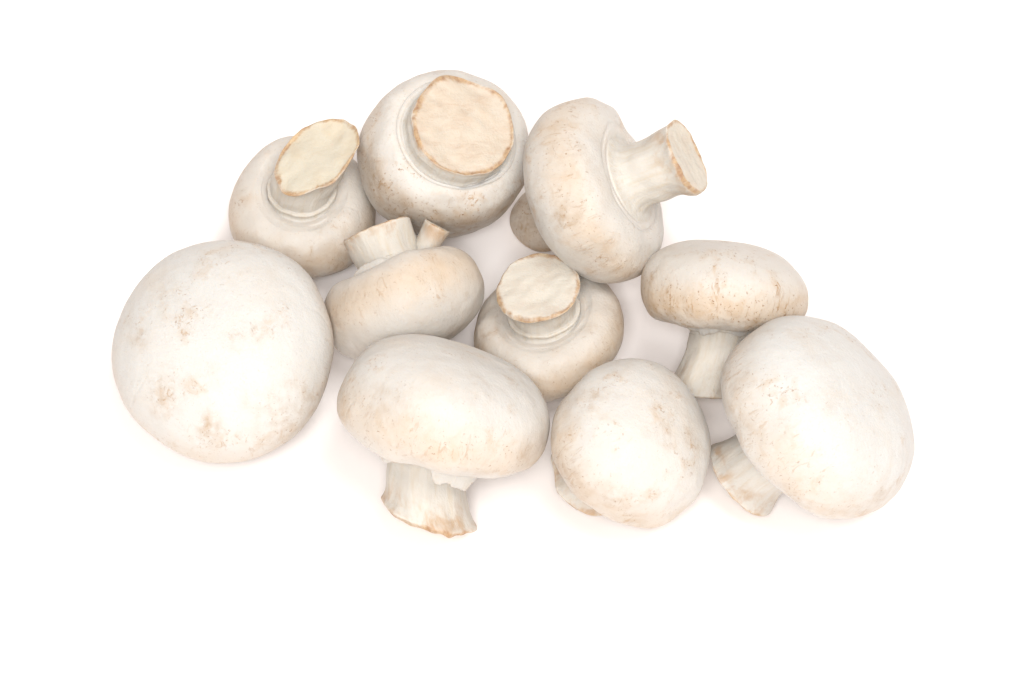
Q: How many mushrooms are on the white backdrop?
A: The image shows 11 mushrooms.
